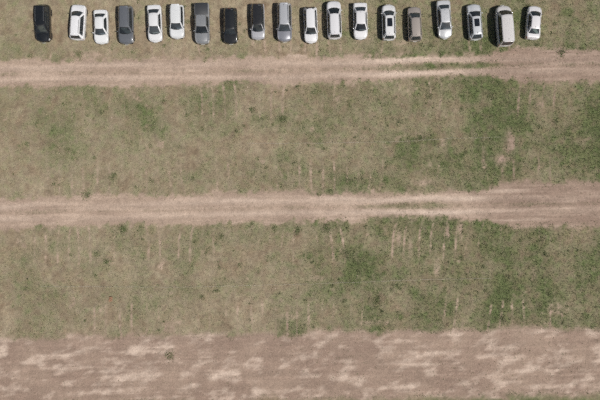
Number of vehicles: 19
